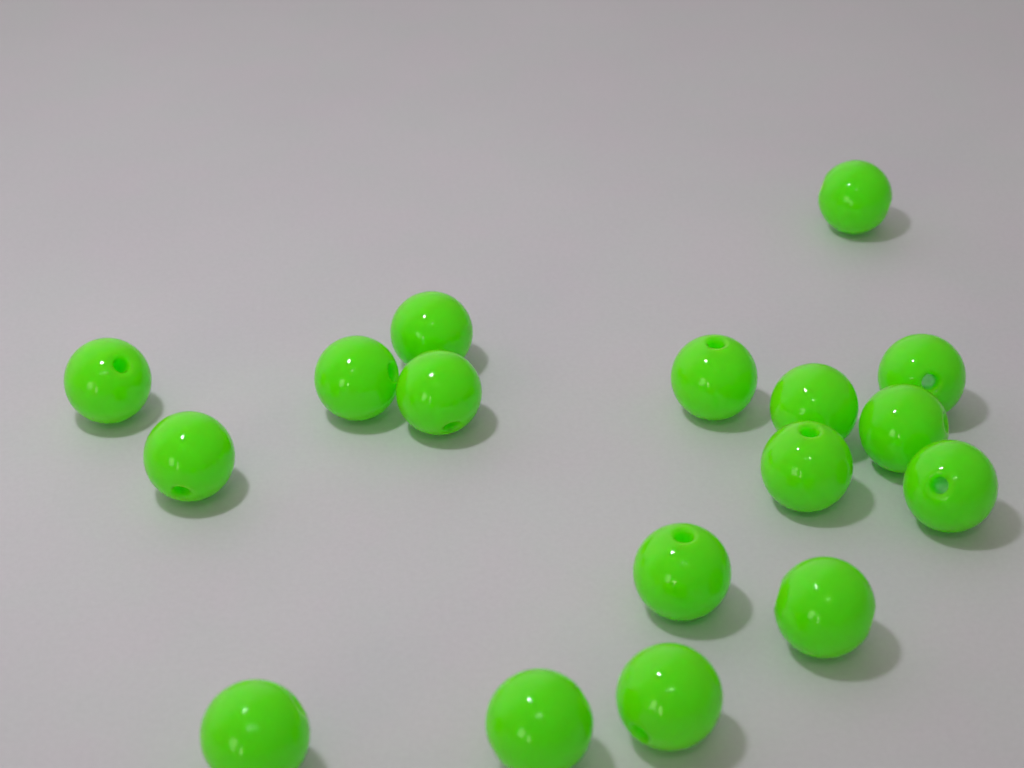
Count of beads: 17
